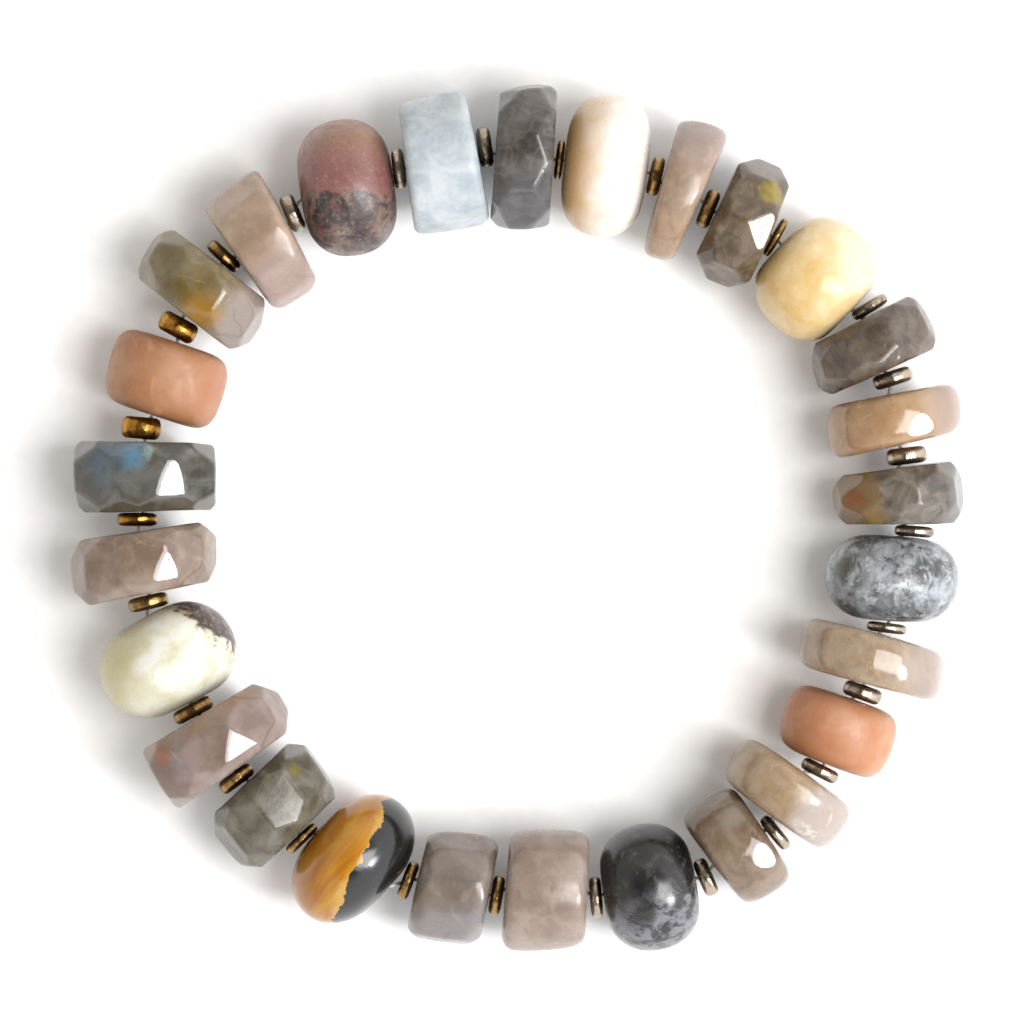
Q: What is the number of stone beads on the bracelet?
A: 27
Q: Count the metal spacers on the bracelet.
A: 27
